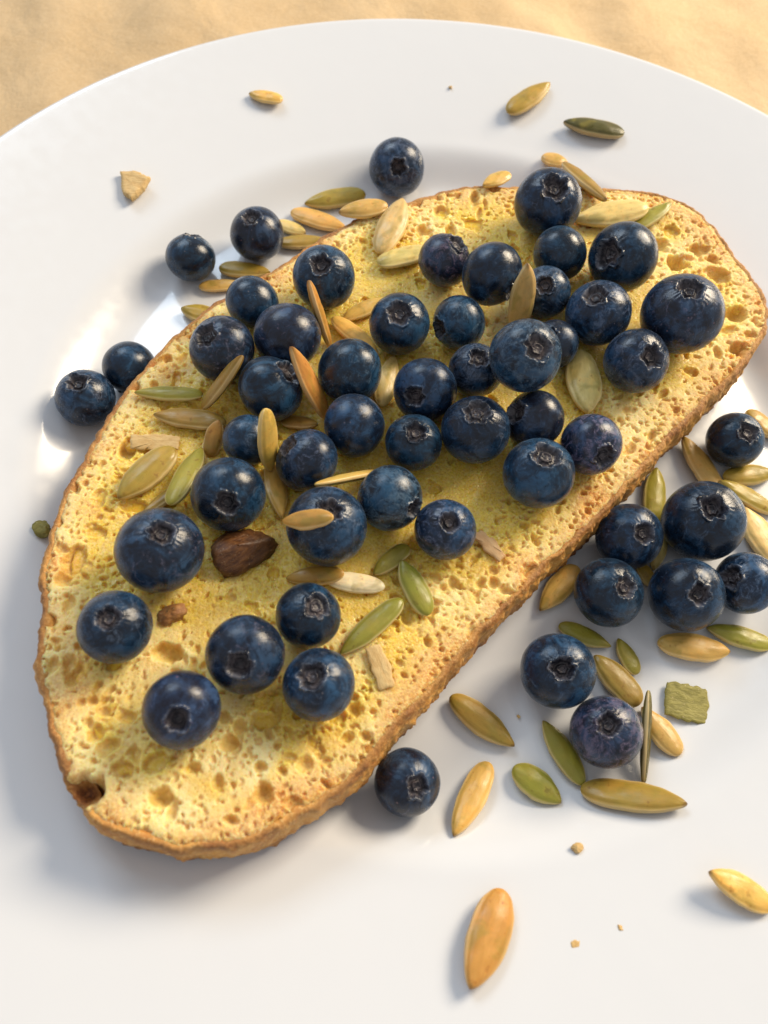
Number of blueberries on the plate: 53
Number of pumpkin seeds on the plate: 65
